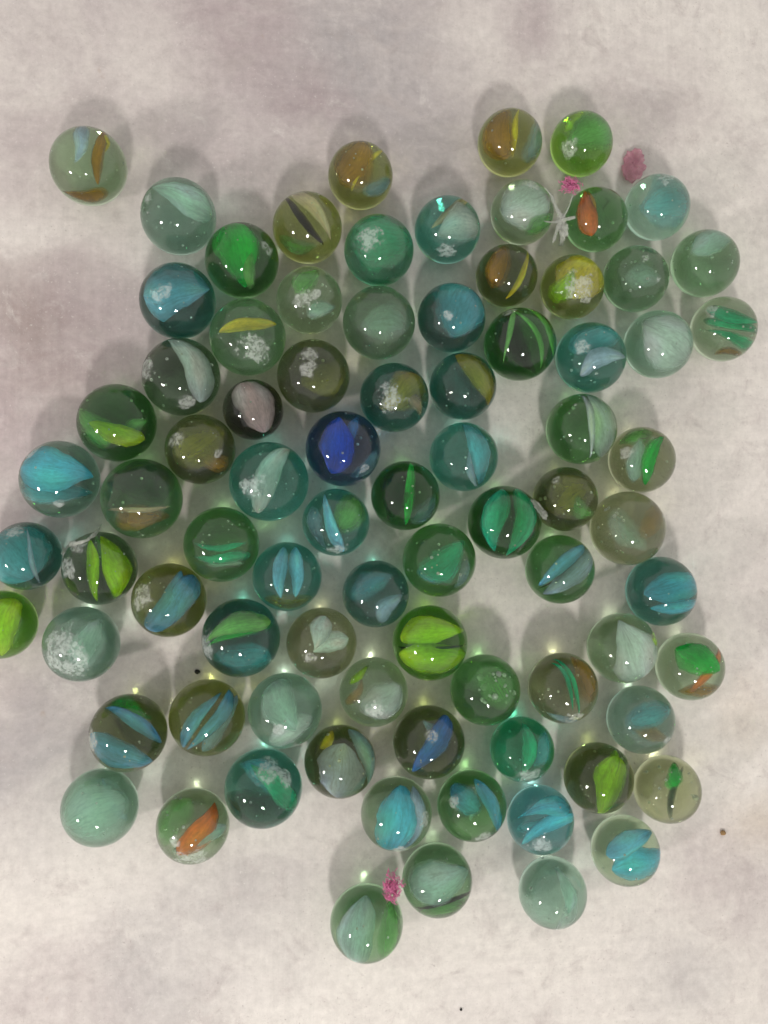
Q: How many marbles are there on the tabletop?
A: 82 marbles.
